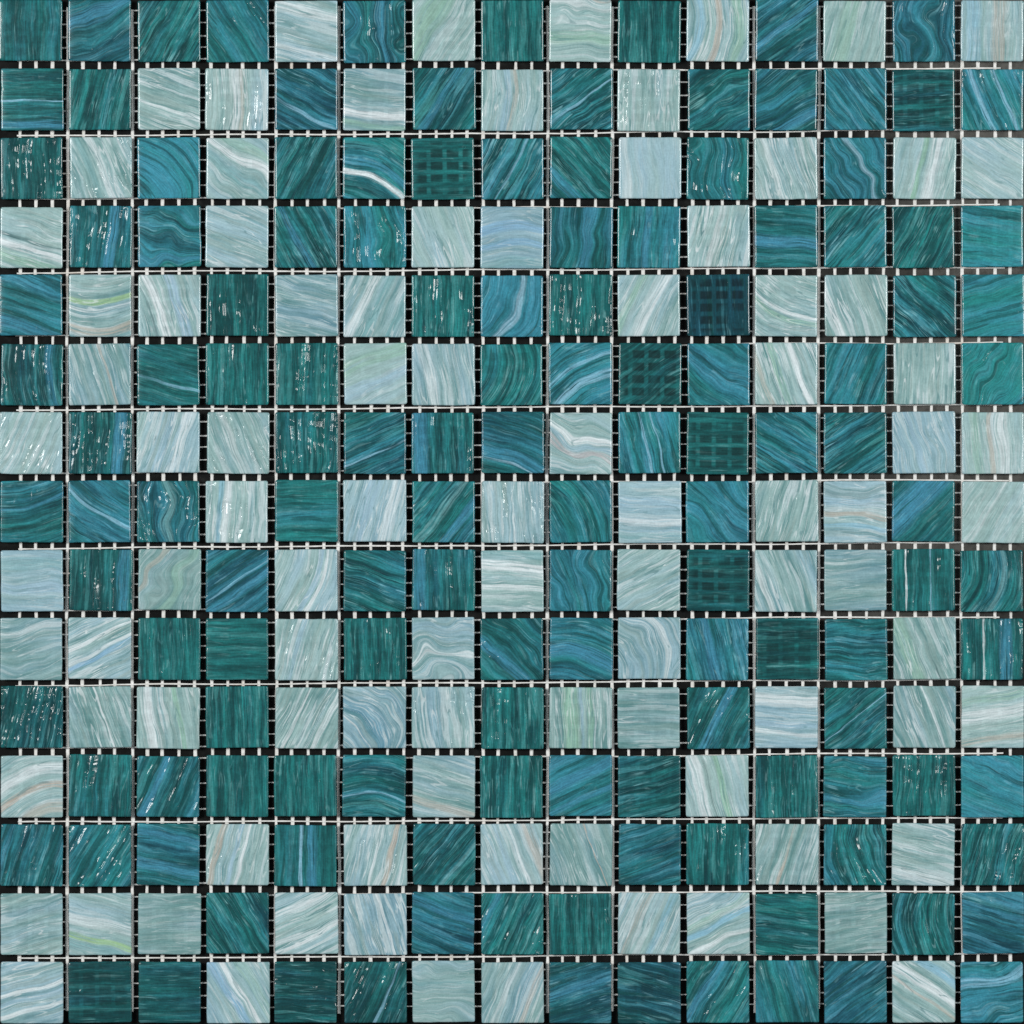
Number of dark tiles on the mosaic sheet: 133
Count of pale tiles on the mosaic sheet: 92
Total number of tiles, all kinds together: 225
